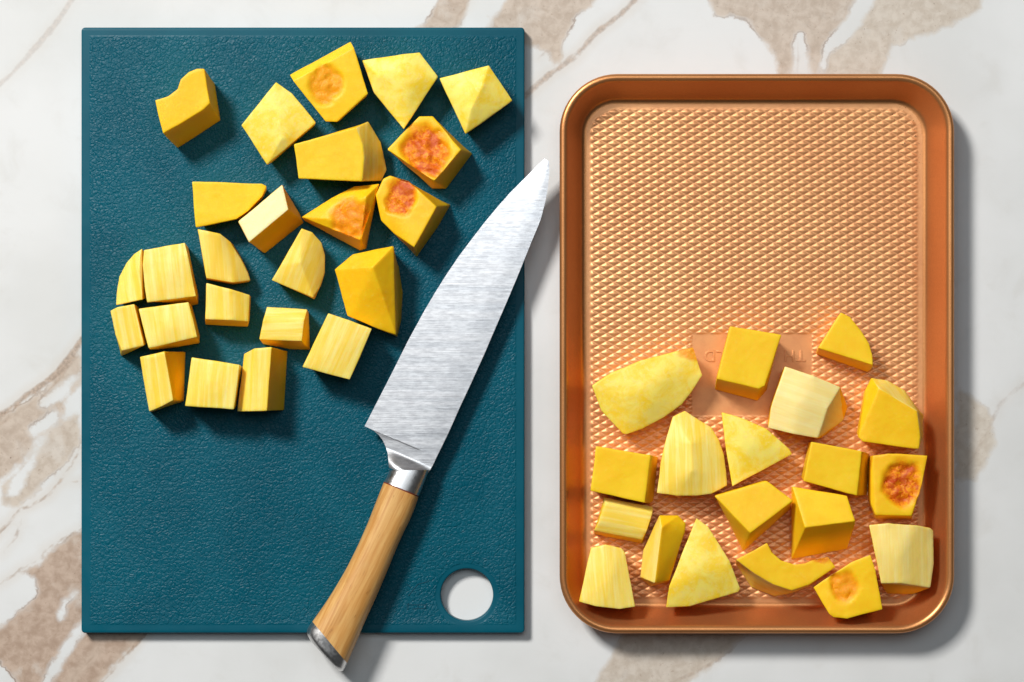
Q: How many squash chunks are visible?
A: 43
